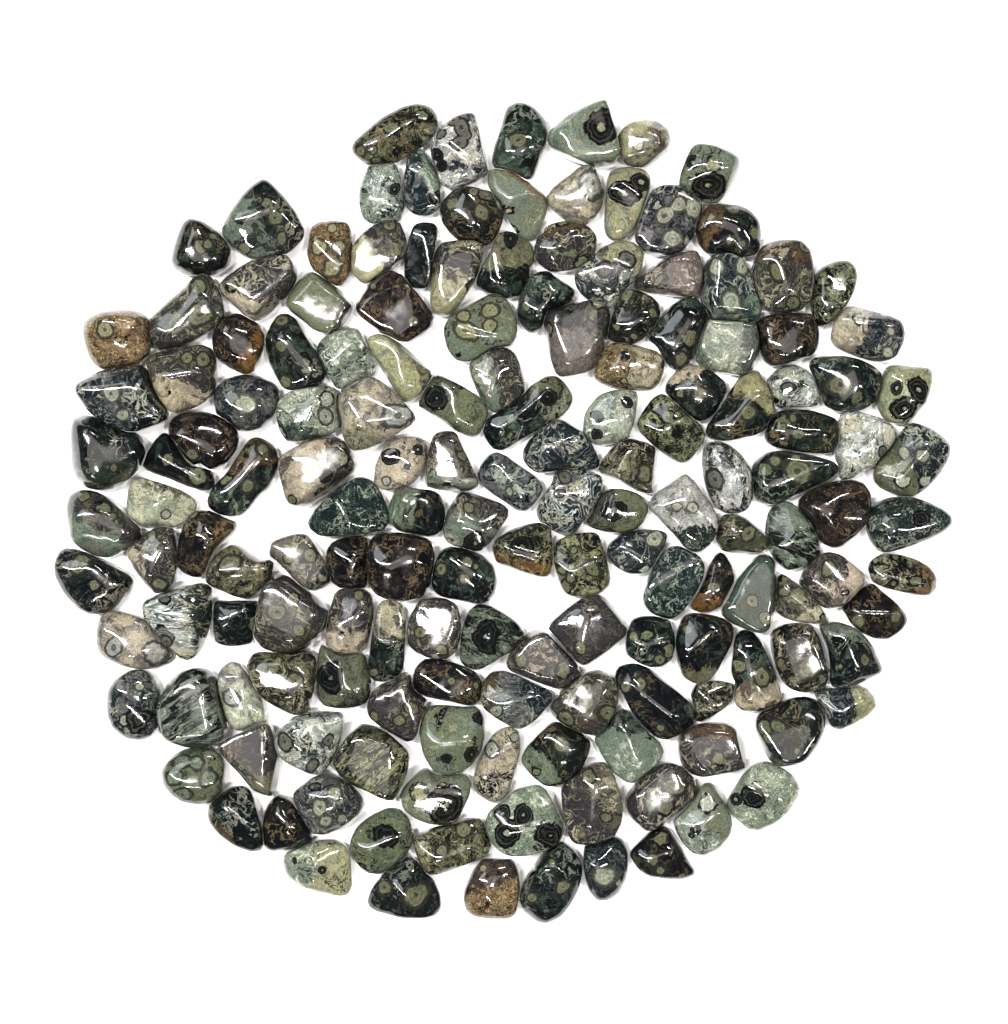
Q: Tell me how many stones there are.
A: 159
